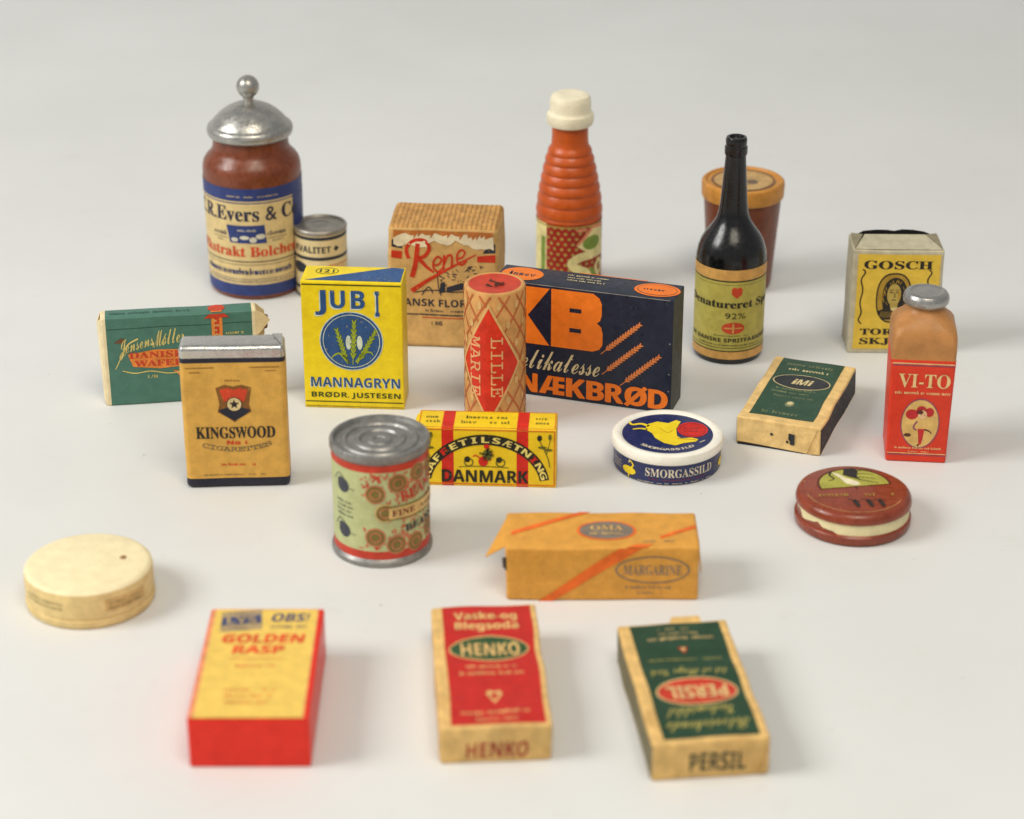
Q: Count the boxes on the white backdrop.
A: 12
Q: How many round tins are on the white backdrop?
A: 6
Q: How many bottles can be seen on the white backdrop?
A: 3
